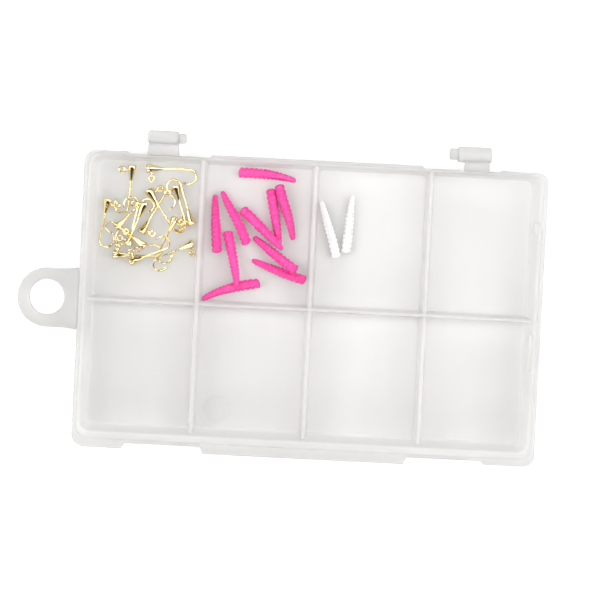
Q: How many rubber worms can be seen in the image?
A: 12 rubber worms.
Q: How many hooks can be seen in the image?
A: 15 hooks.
